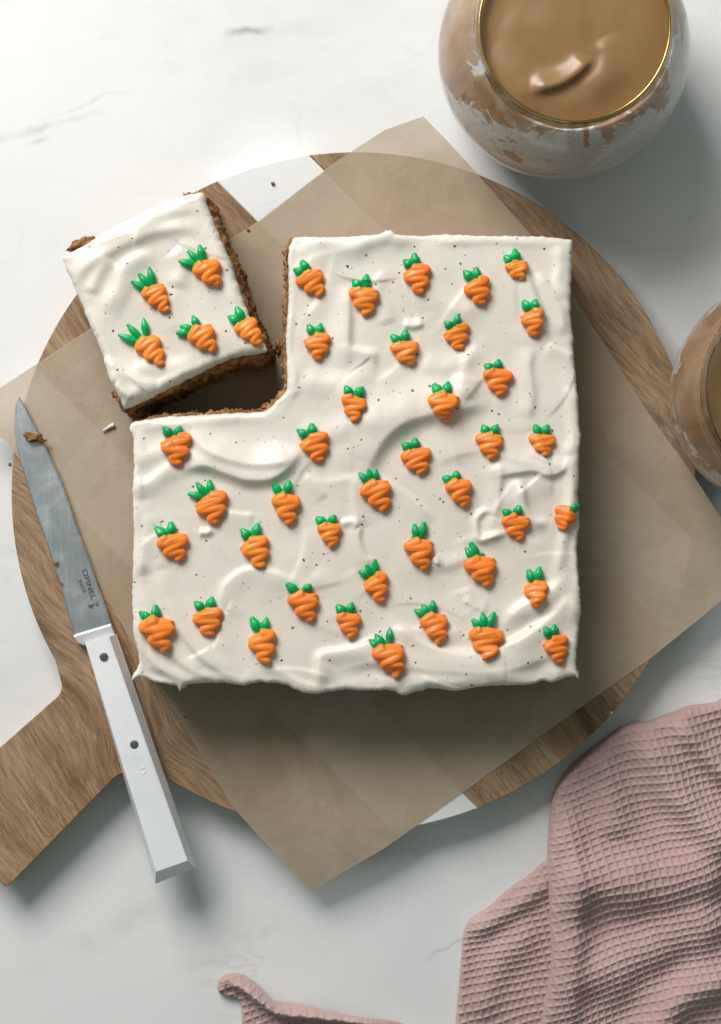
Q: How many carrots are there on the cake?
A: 44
